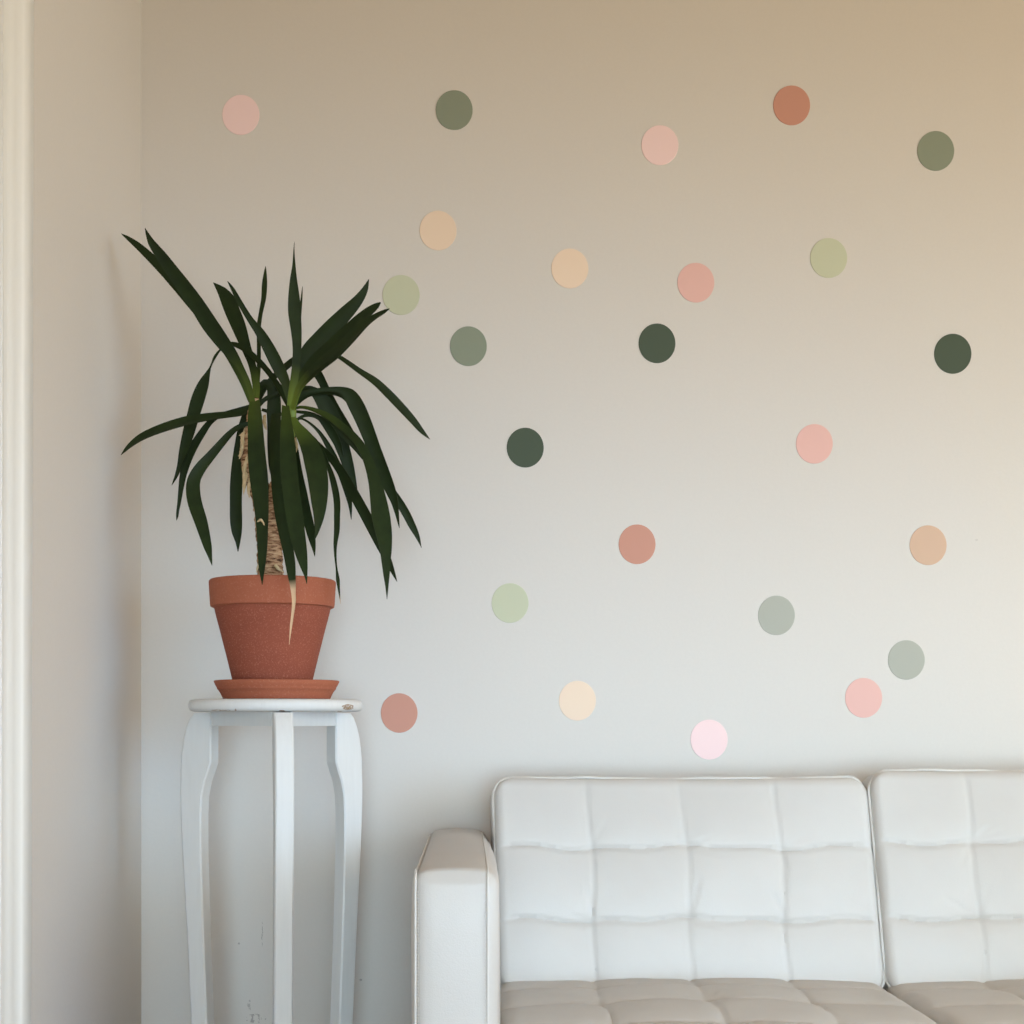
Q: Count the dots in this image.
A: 24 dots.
